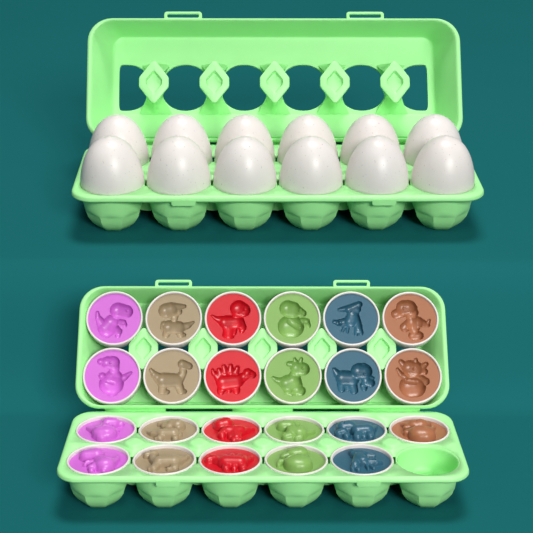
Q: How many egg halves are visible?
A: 23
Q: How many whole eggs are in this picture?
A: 12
